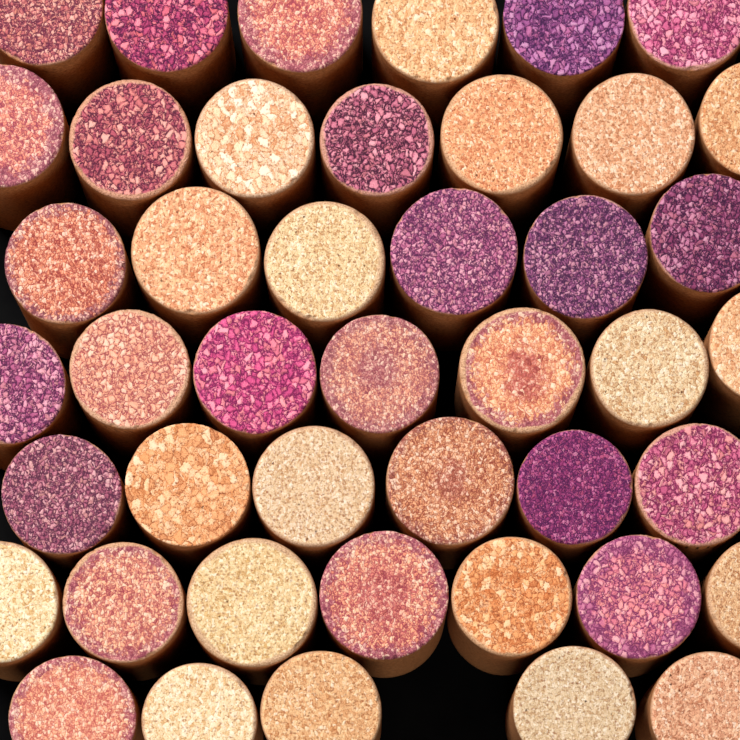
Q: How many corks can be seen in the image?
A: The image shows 44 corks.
